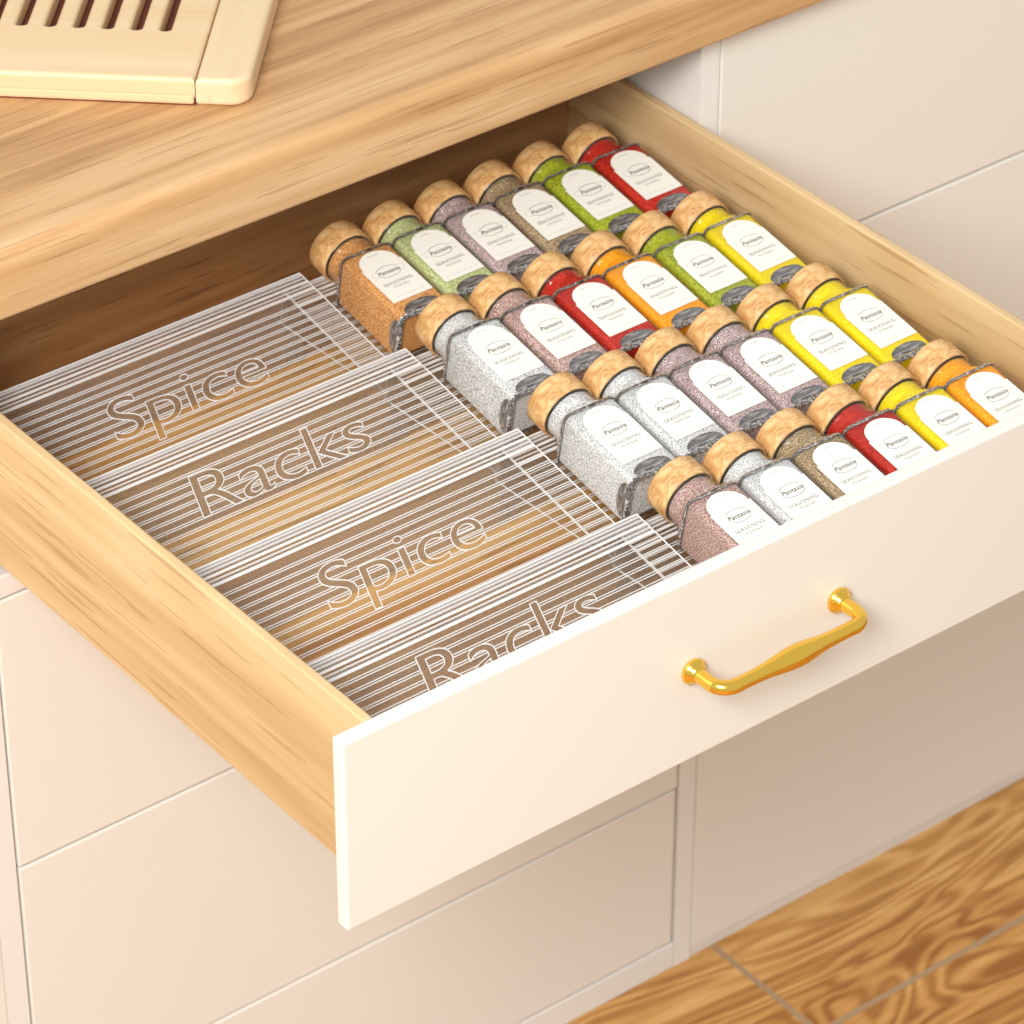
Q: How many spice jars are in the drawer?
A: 24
